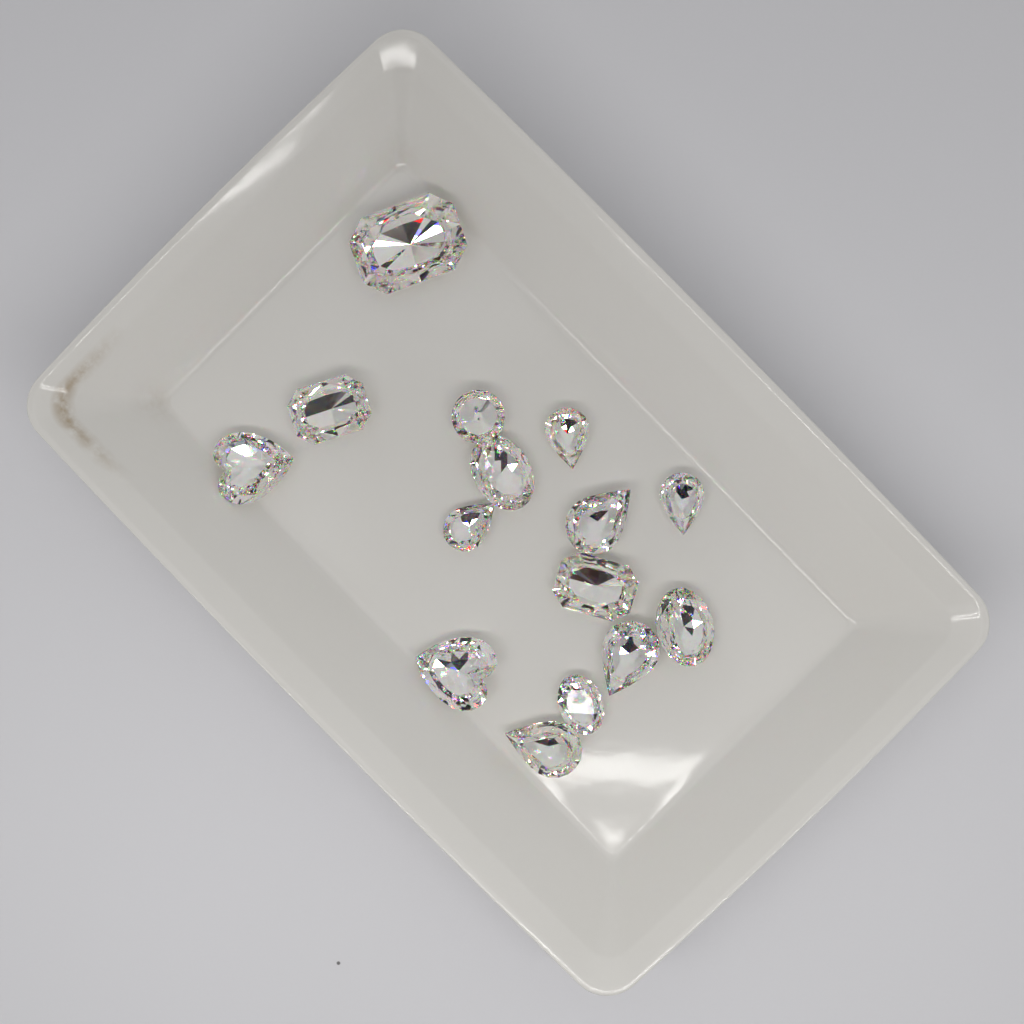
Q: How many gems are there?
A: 15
